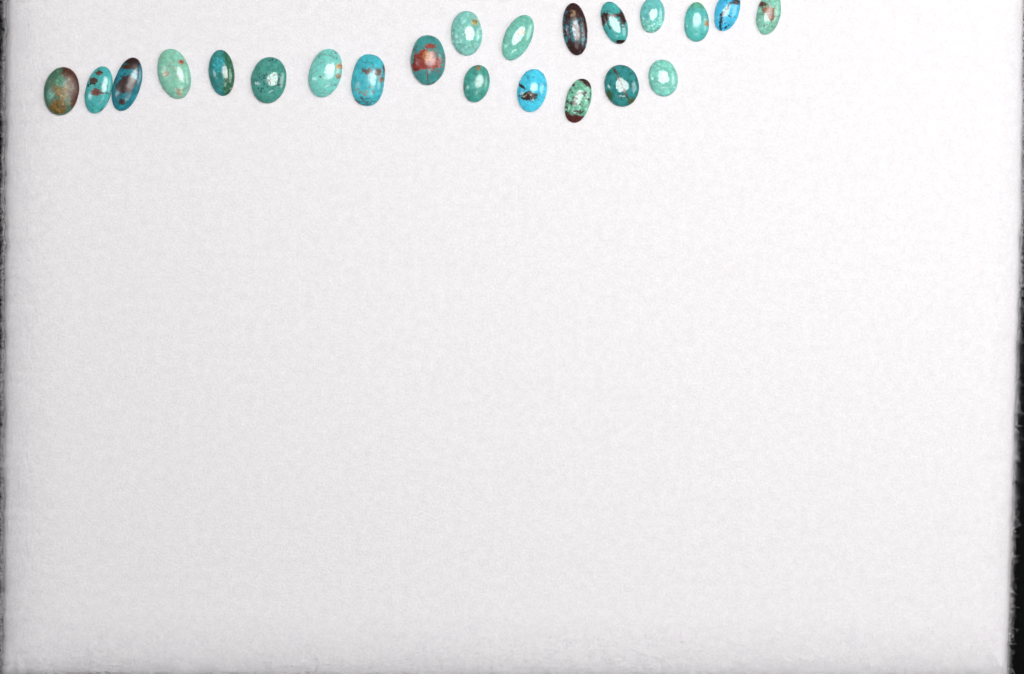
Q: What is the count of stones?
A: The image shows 22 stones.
